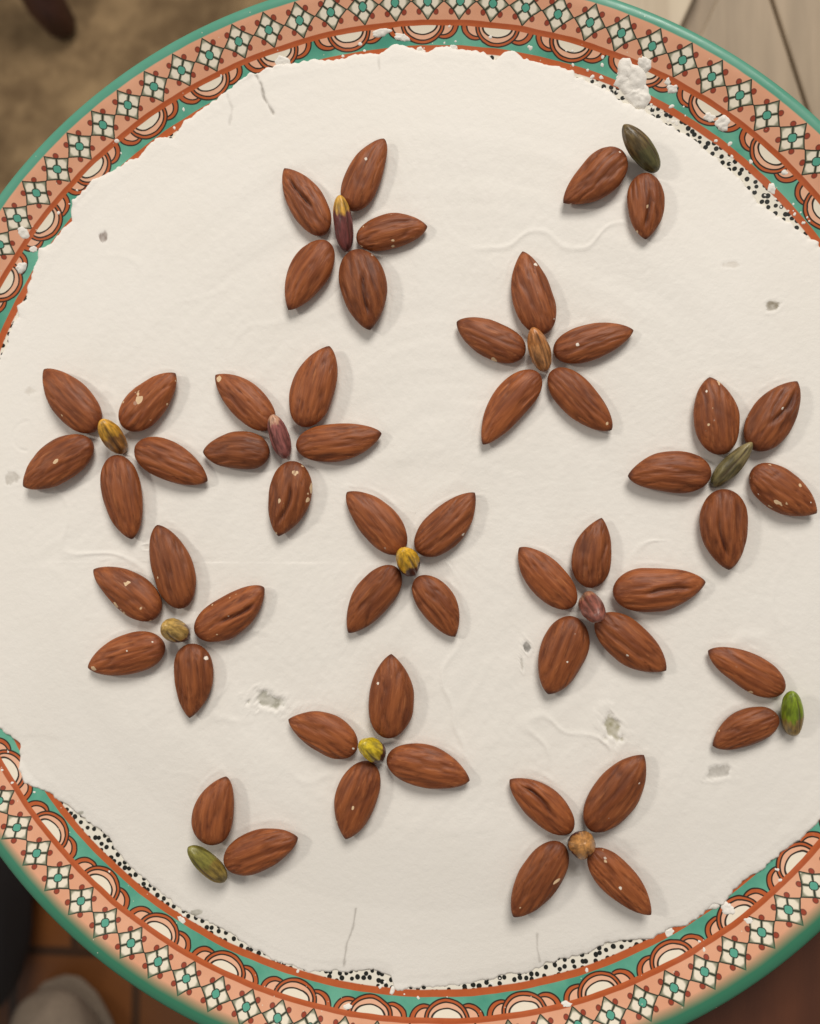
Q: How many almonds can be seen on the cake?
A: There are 53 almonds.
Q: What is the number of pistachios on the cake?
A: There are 13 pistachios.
